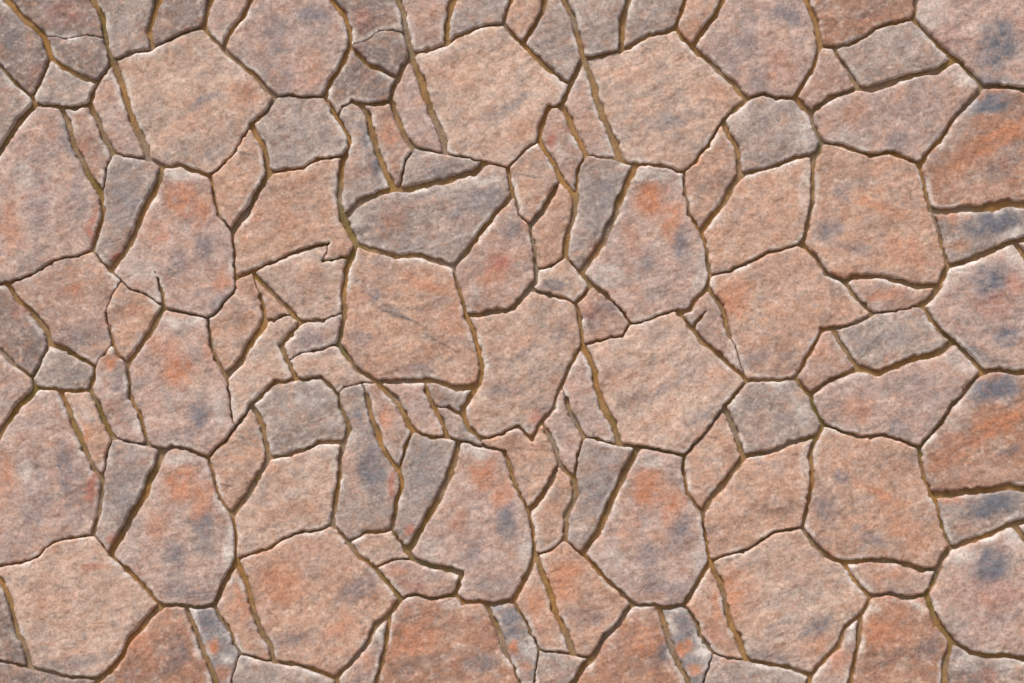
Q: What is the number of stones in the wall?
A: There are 131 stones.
